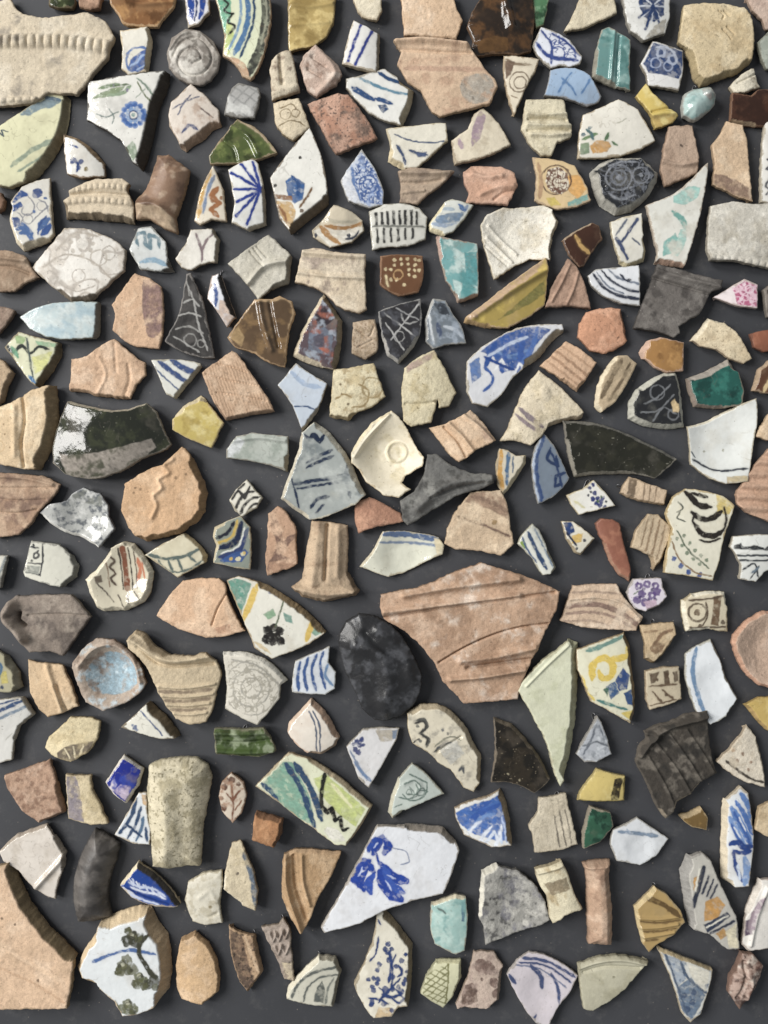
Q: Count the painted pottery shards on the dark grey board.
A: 122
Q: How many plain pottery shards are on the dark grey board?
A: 100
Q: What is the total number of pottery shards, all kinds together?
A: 222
